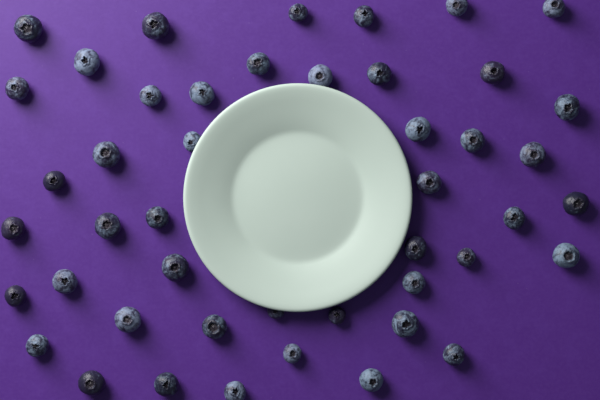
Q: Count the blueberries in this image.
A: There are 46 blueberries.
